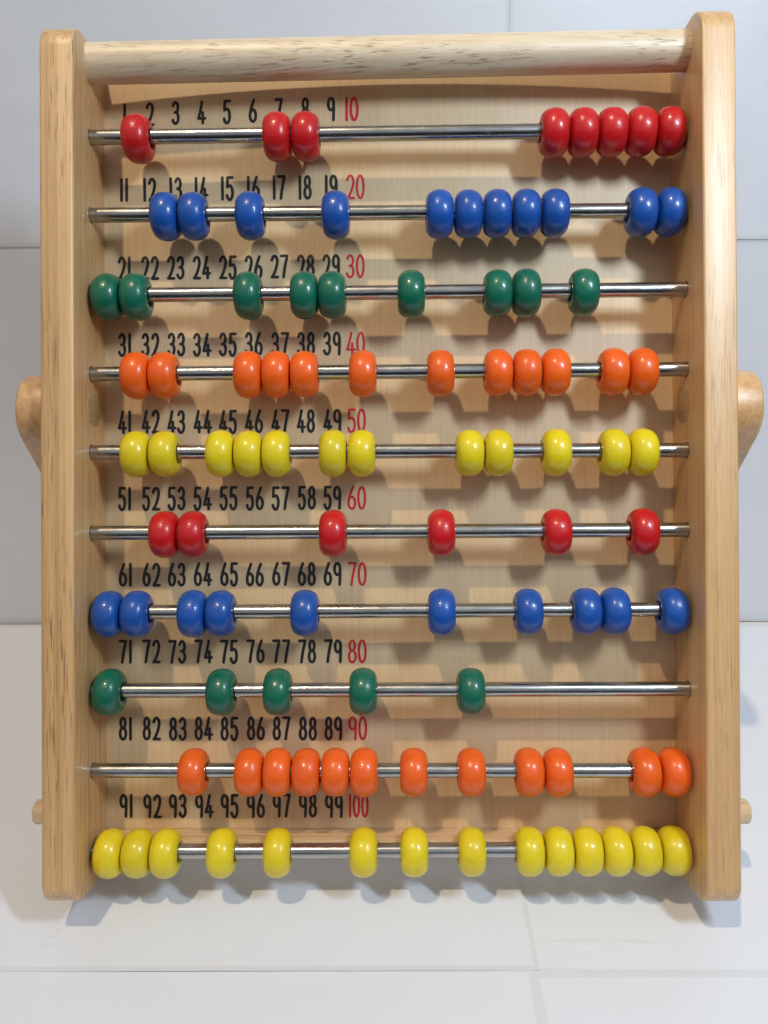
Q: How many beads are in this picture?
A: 99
